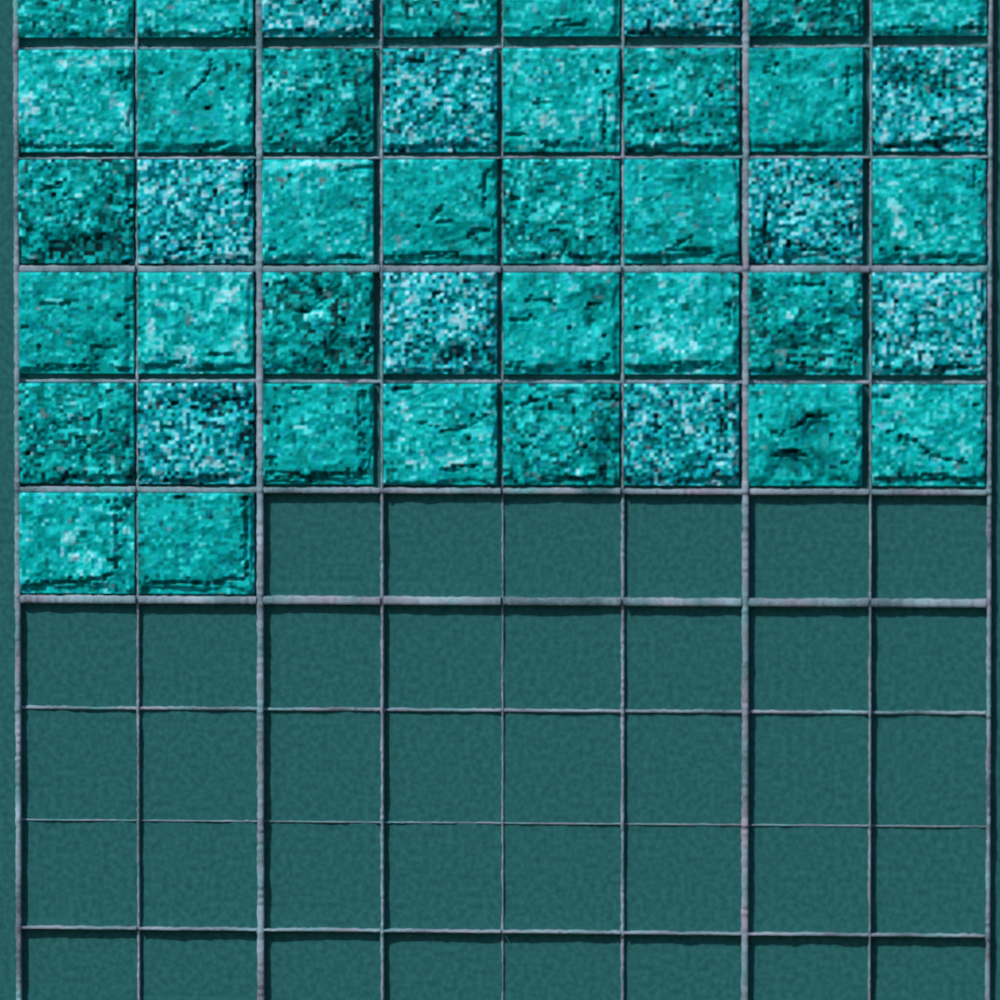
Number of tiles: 42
